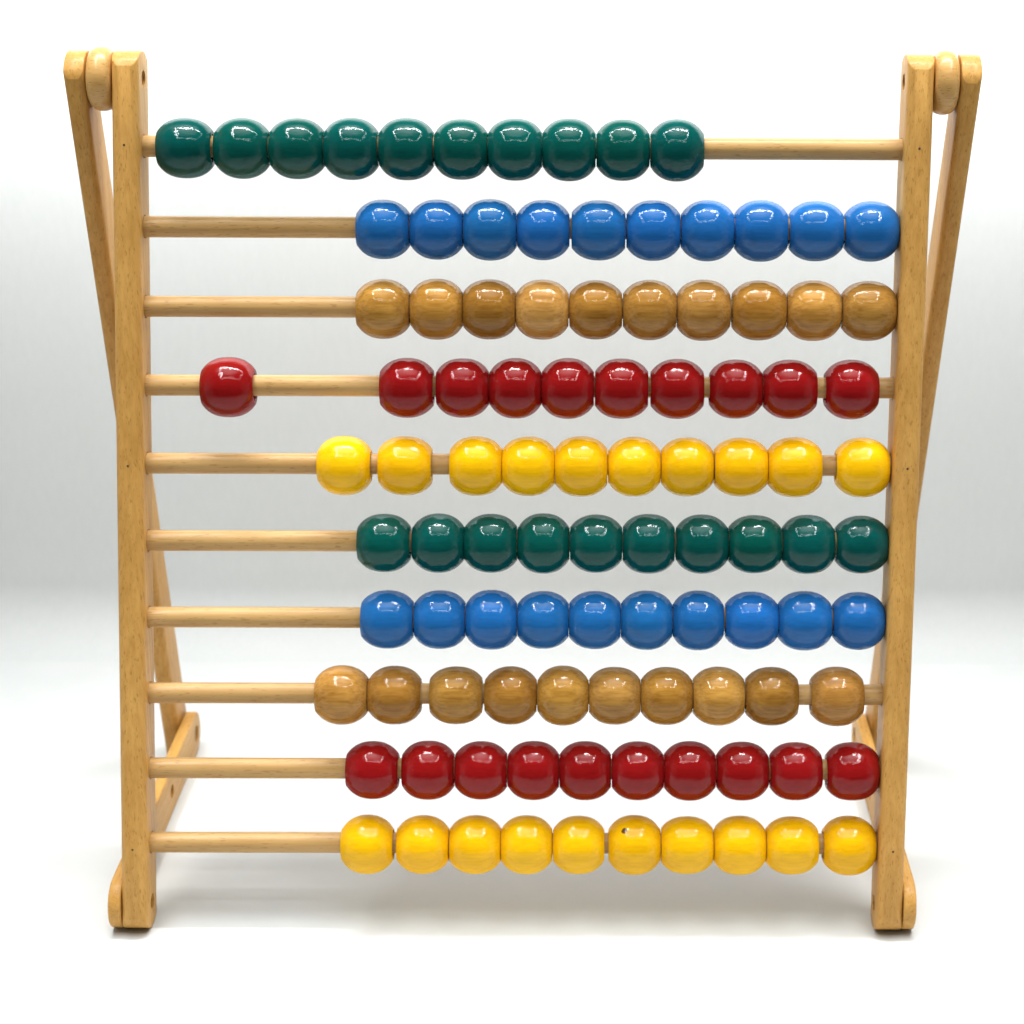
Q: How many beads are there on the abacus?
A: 100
